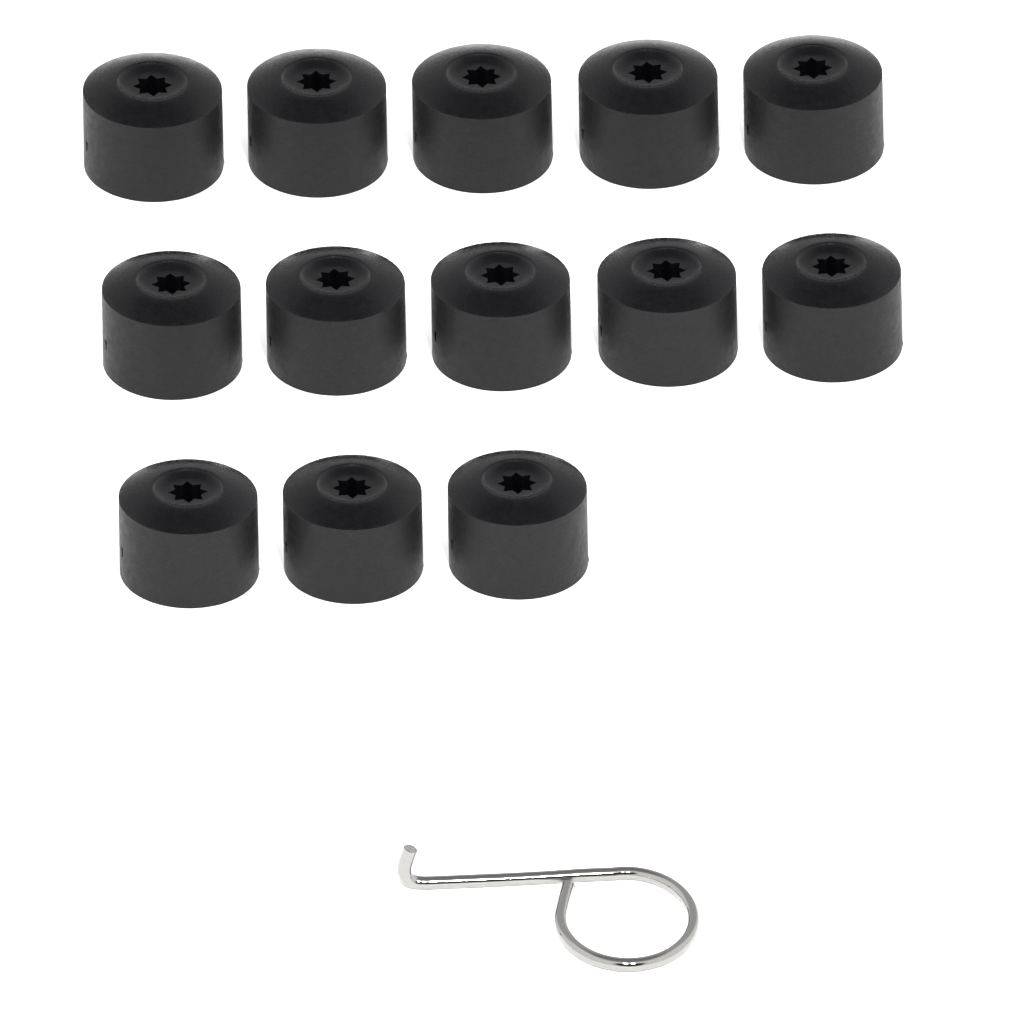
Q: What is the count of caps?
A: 13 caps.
